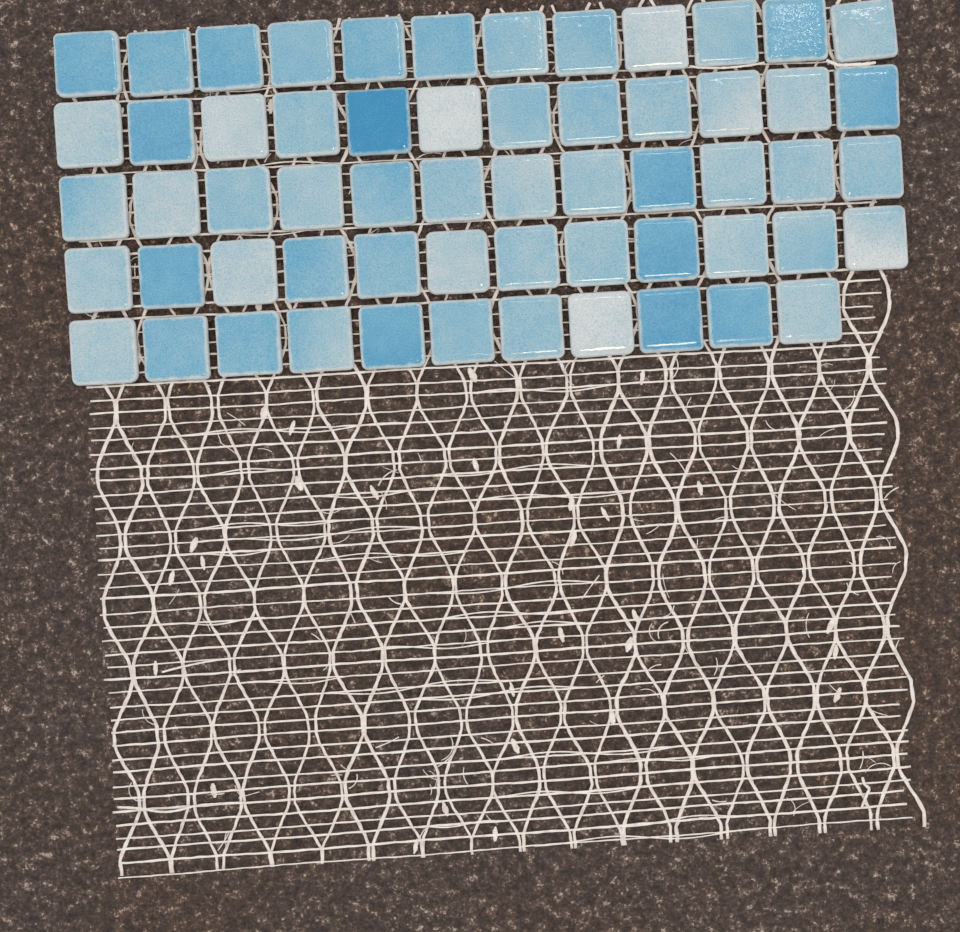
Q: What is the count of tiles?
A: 59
